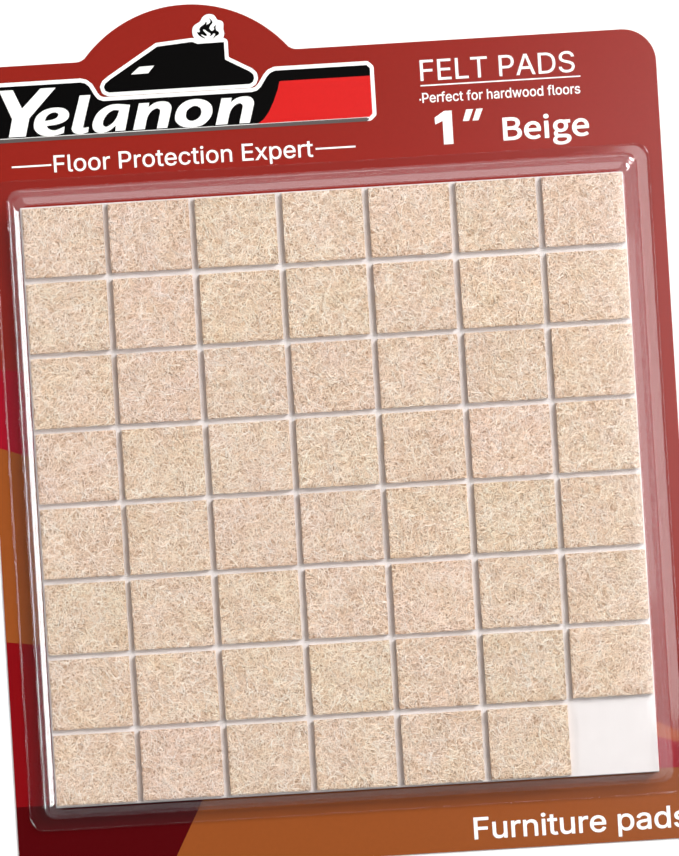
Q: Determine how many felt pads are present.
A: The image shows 55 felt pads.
